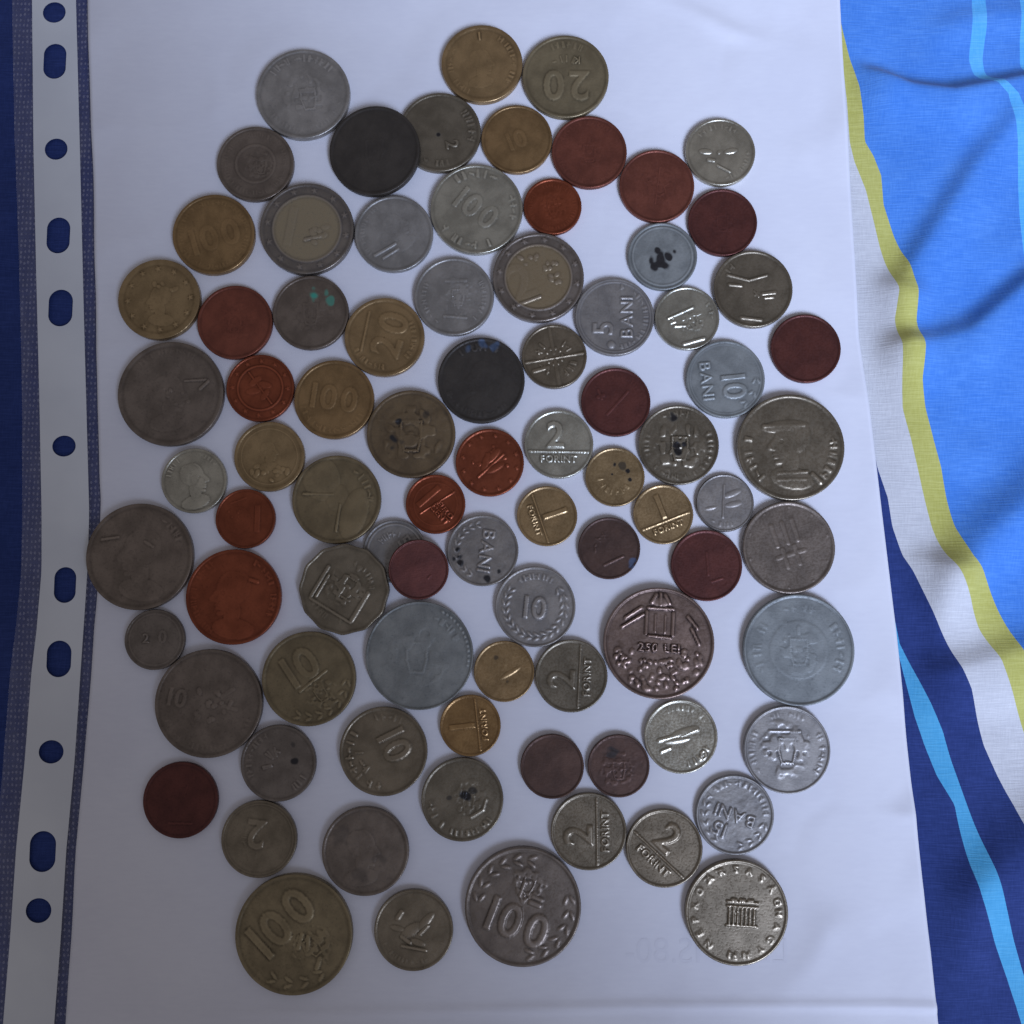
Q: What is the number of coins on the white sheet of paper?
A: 84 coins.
